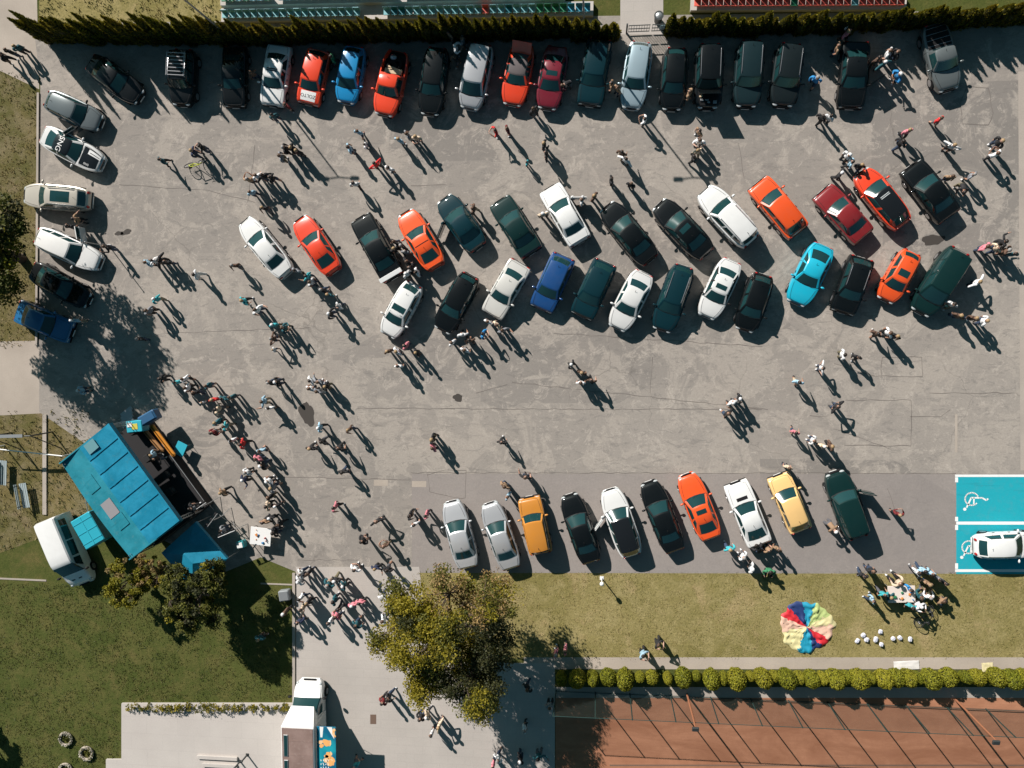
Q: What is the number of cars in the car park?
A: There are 63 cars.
